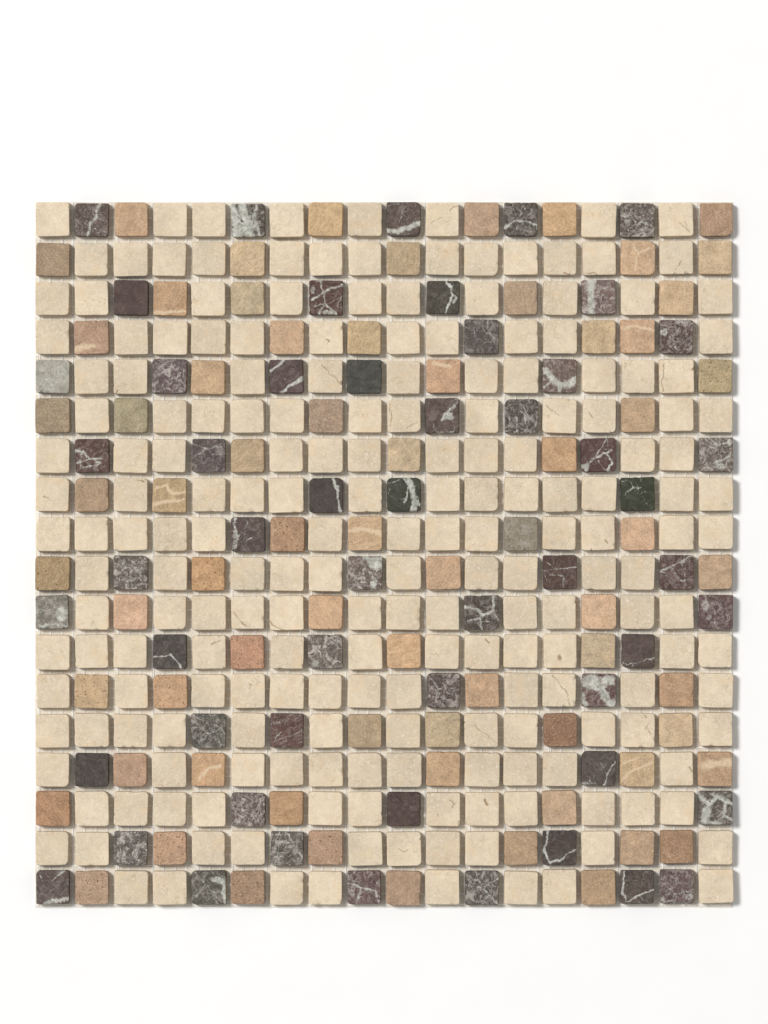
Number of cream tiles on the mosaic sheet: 200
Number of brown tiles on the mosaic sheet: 69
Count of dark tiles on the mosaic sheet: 55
